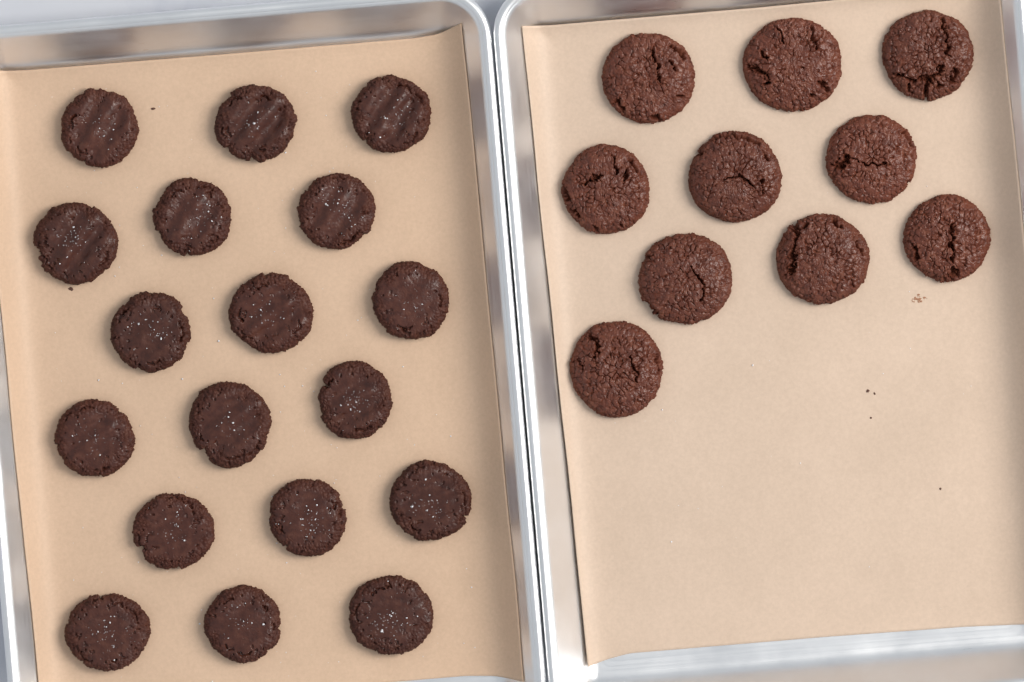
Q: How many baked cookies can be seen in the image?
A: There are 10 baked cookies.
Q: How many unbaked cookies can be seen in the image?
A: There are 18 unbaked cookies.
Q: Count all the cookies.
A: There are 28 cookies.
